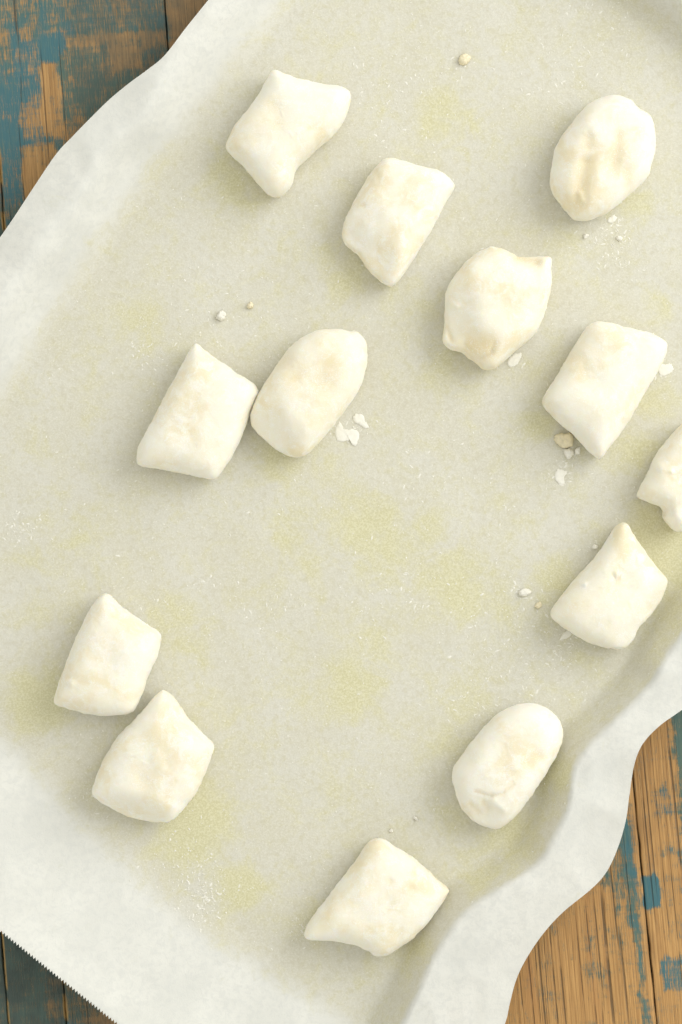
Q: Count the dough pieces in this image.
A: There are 13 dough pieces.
